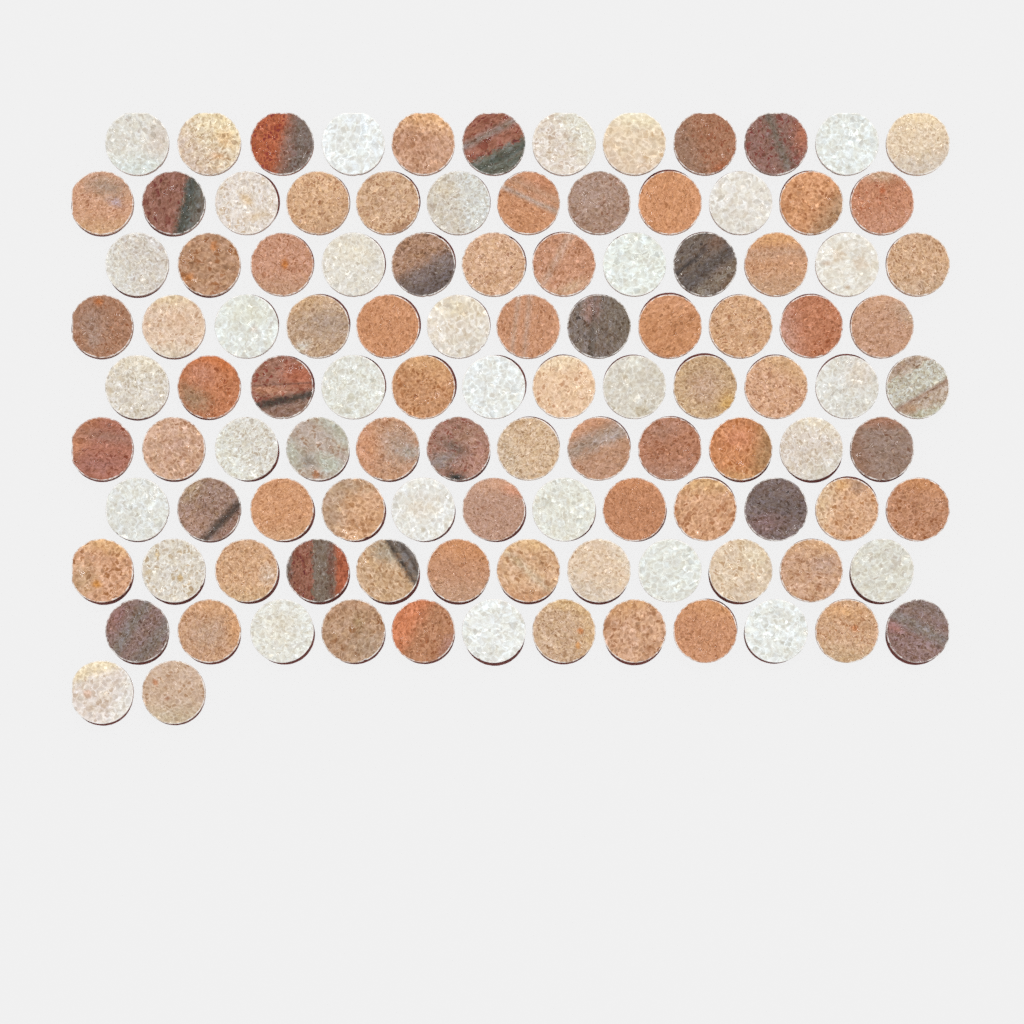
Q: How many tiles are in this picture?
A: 110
